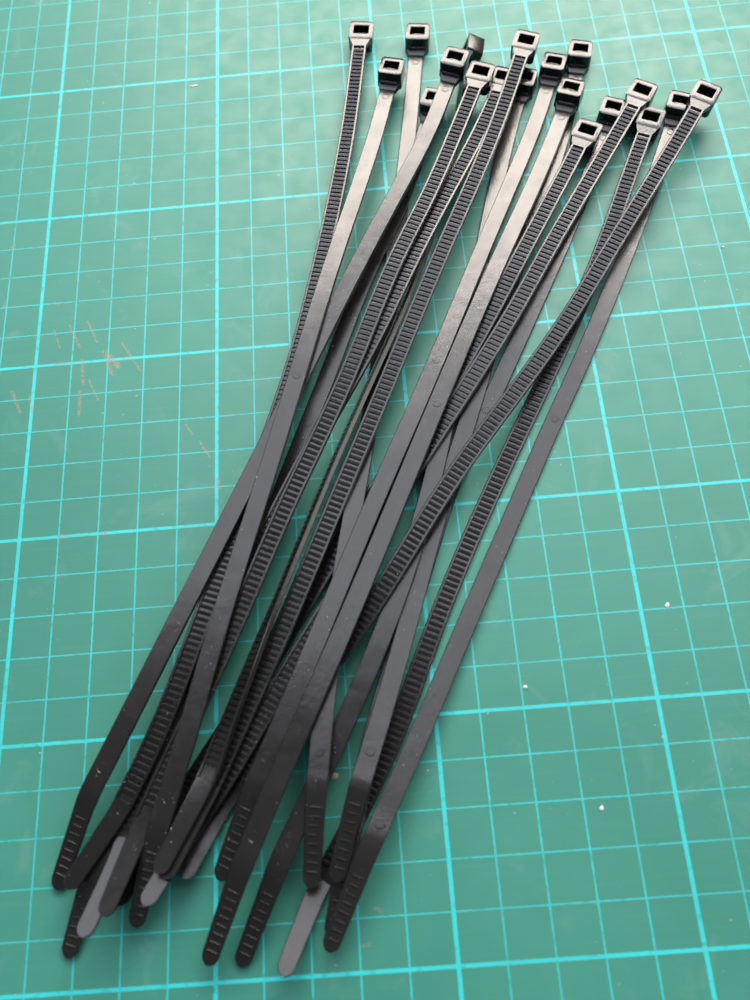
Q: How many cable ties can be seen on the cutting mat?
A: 19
